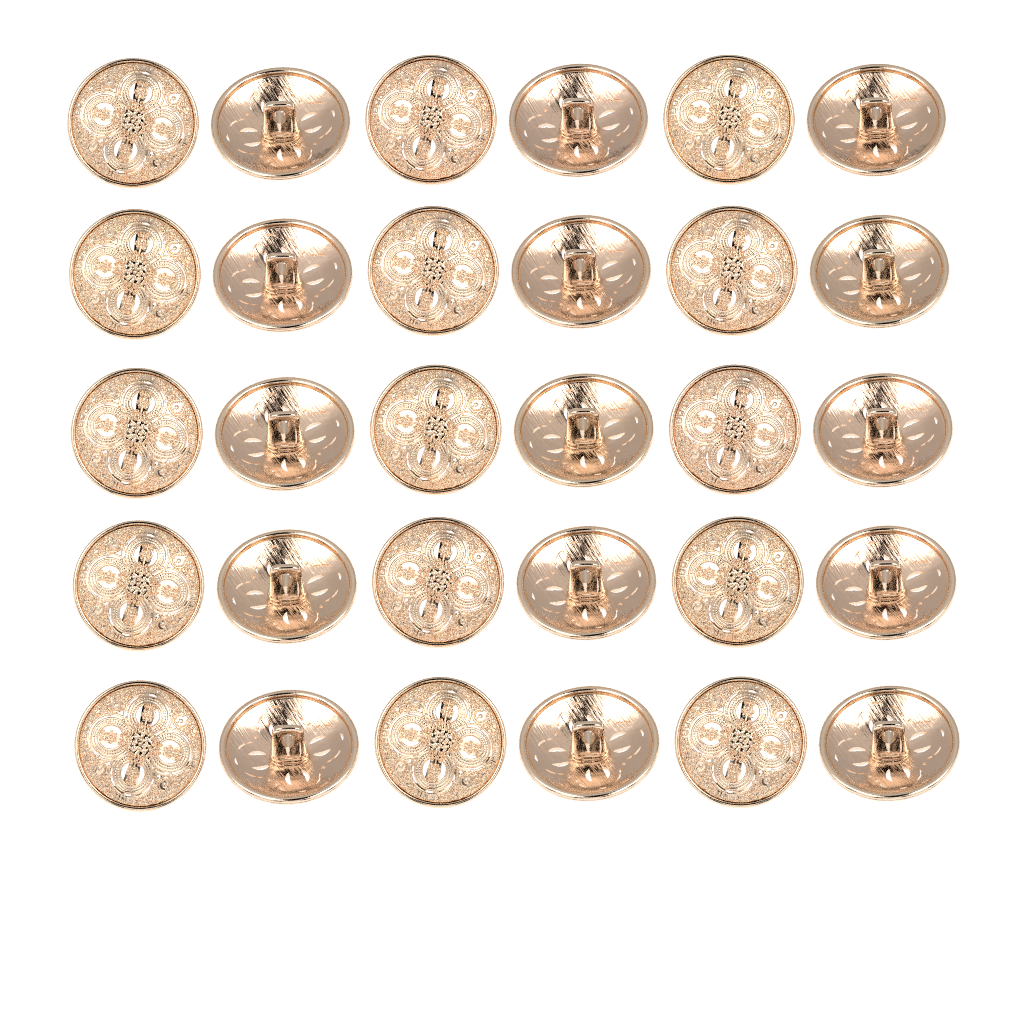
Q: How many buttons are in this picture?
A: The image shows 30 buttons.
